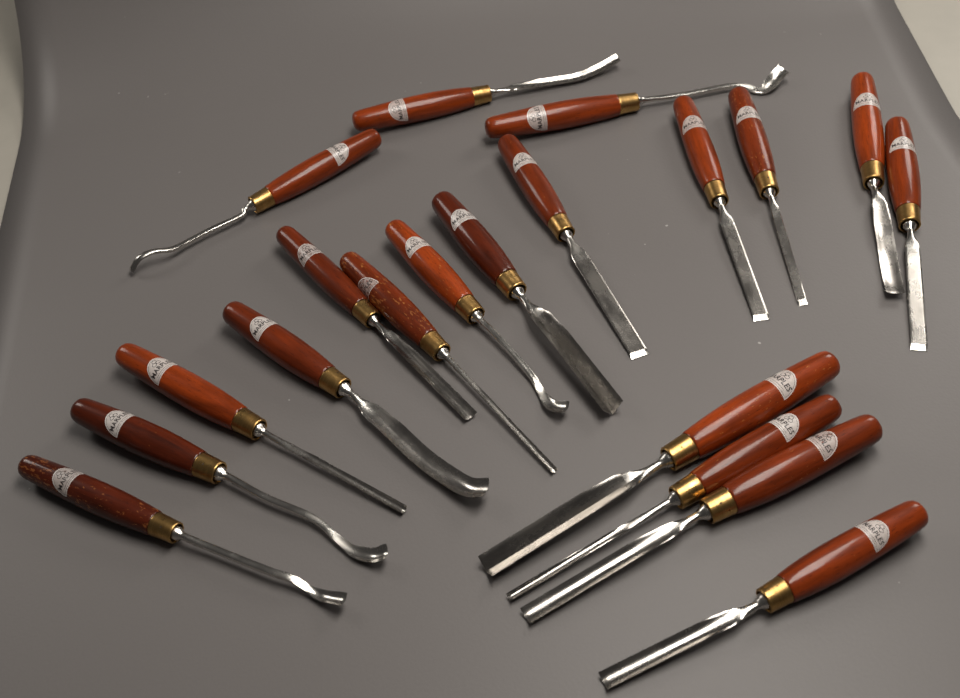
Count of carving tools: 20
